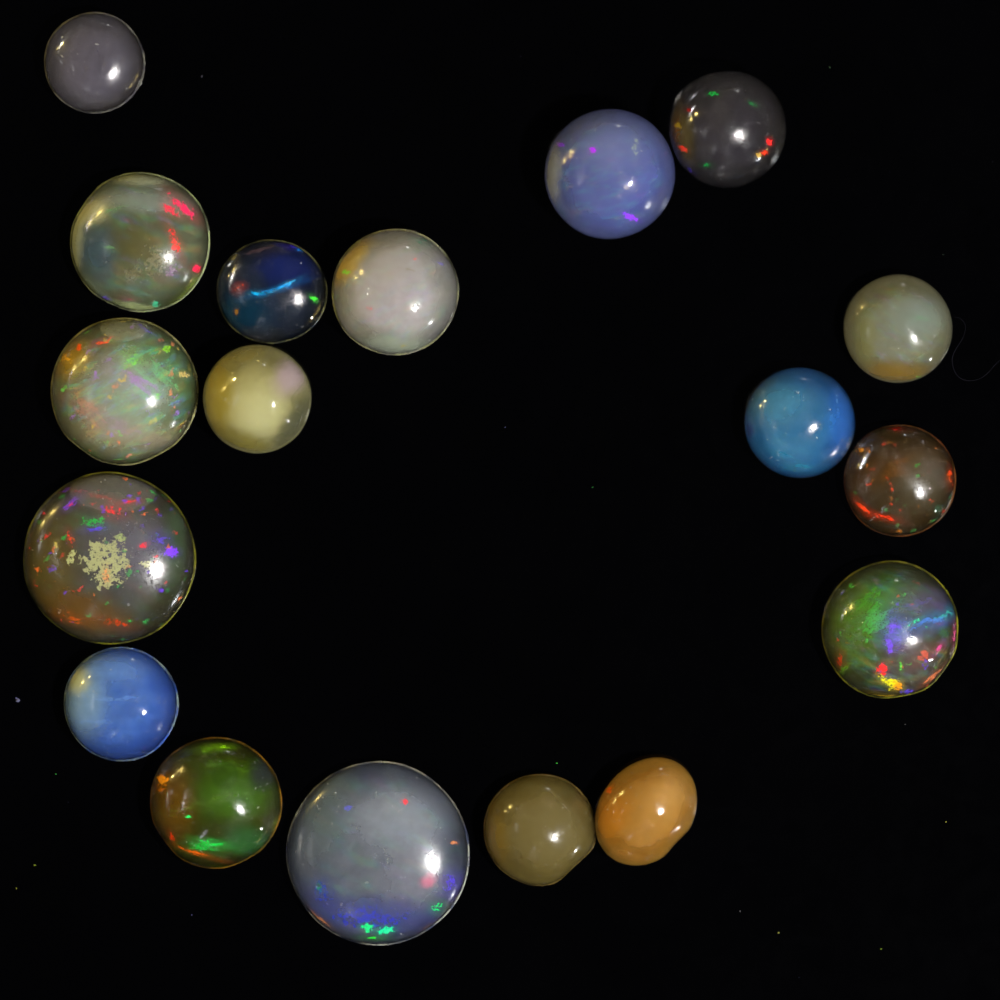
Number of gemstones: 18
